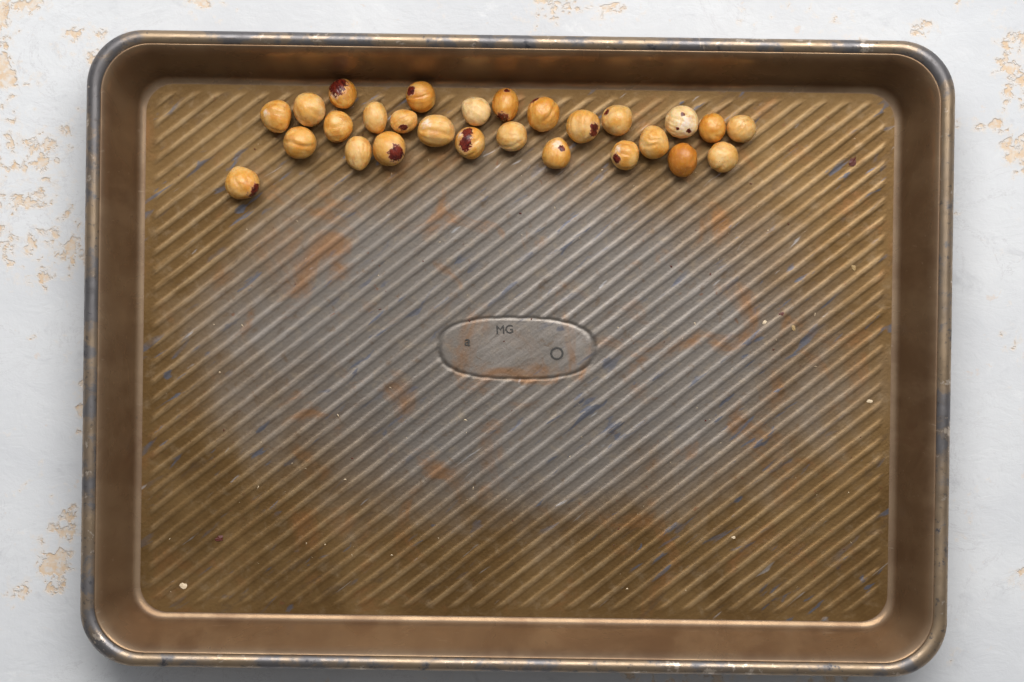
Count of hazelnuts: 27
